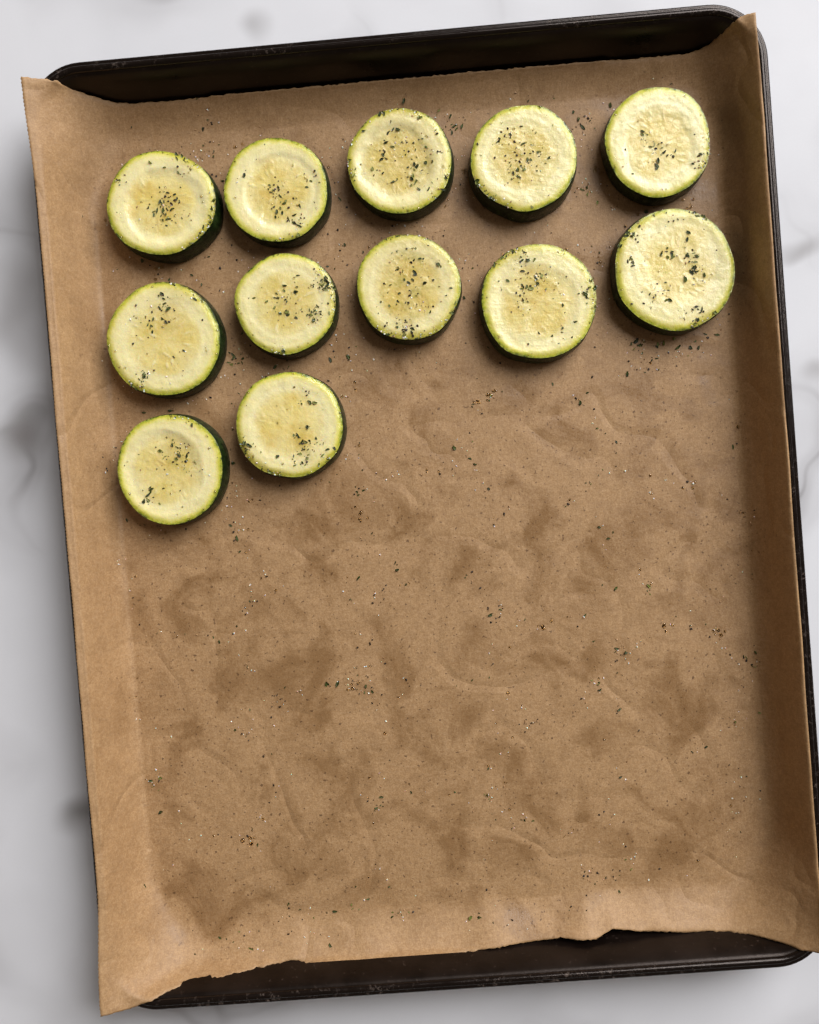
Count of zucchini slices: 12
